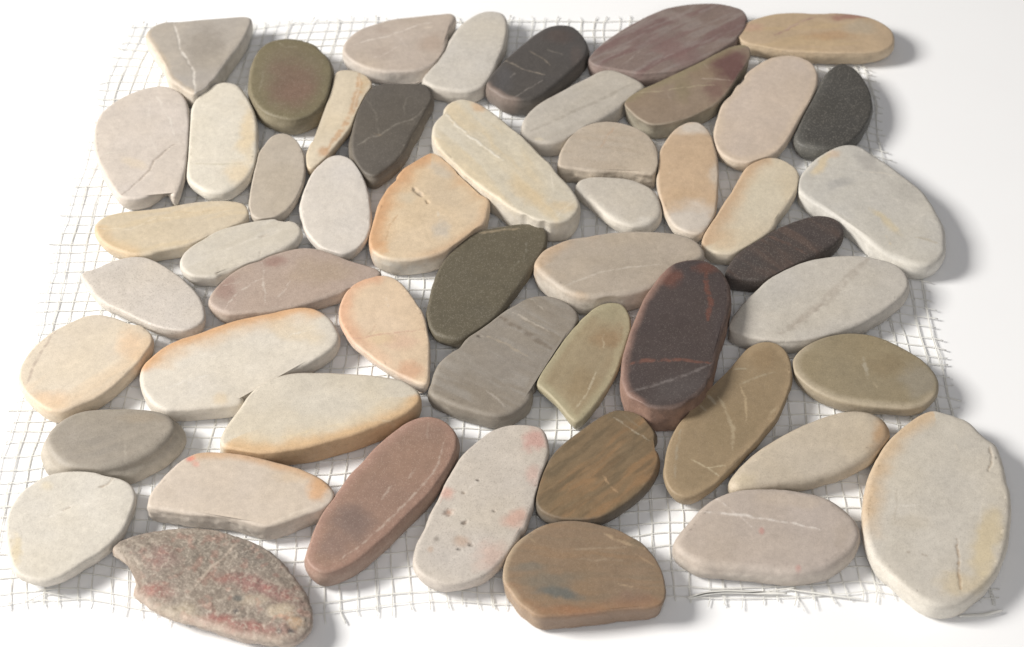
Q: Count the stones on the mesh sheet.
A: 52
